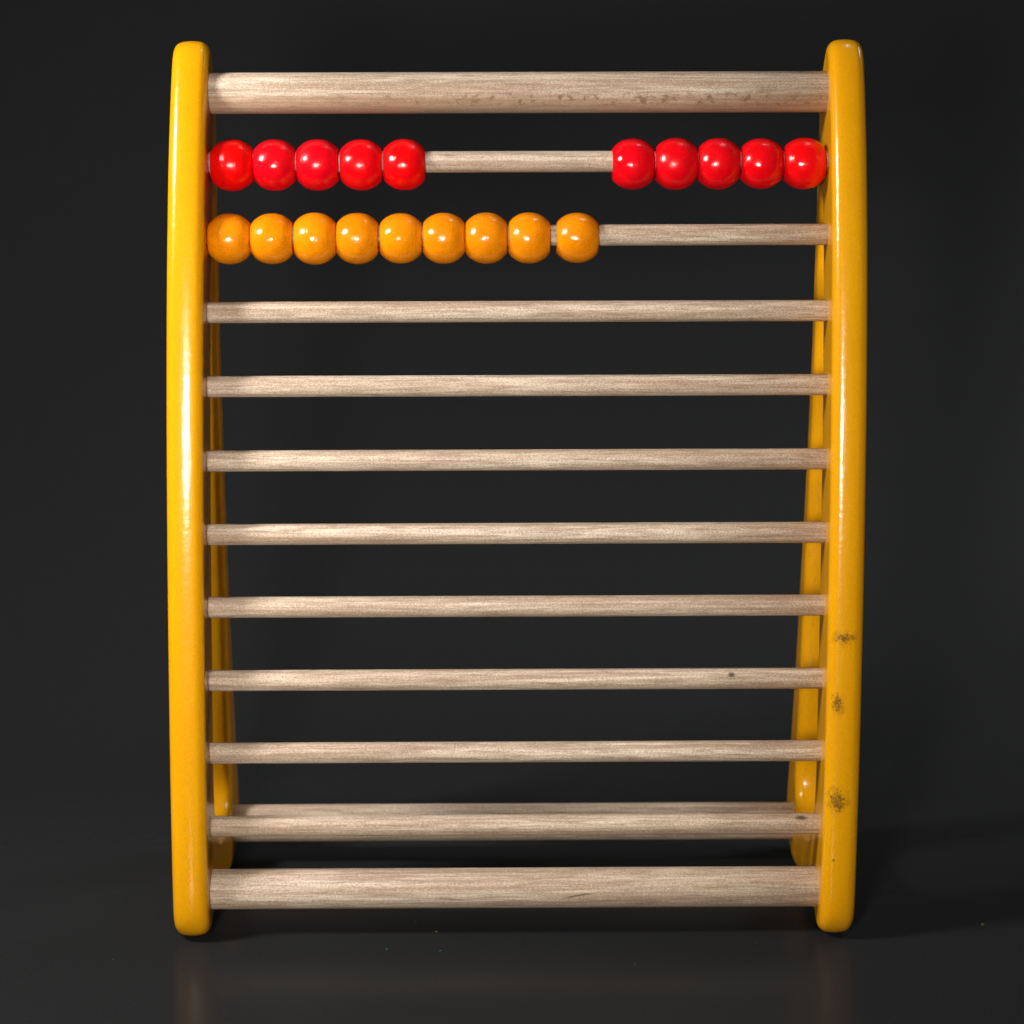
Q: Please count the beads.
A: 19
